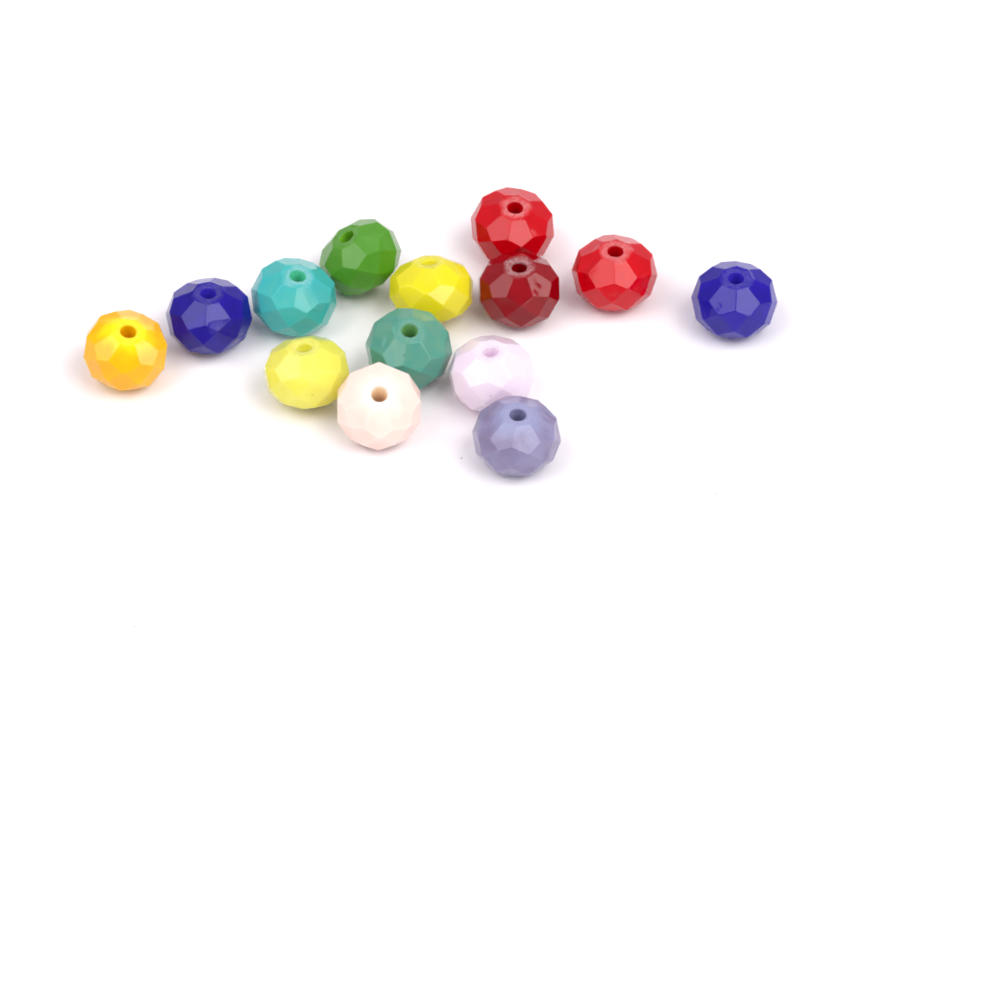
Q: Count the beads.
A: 14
